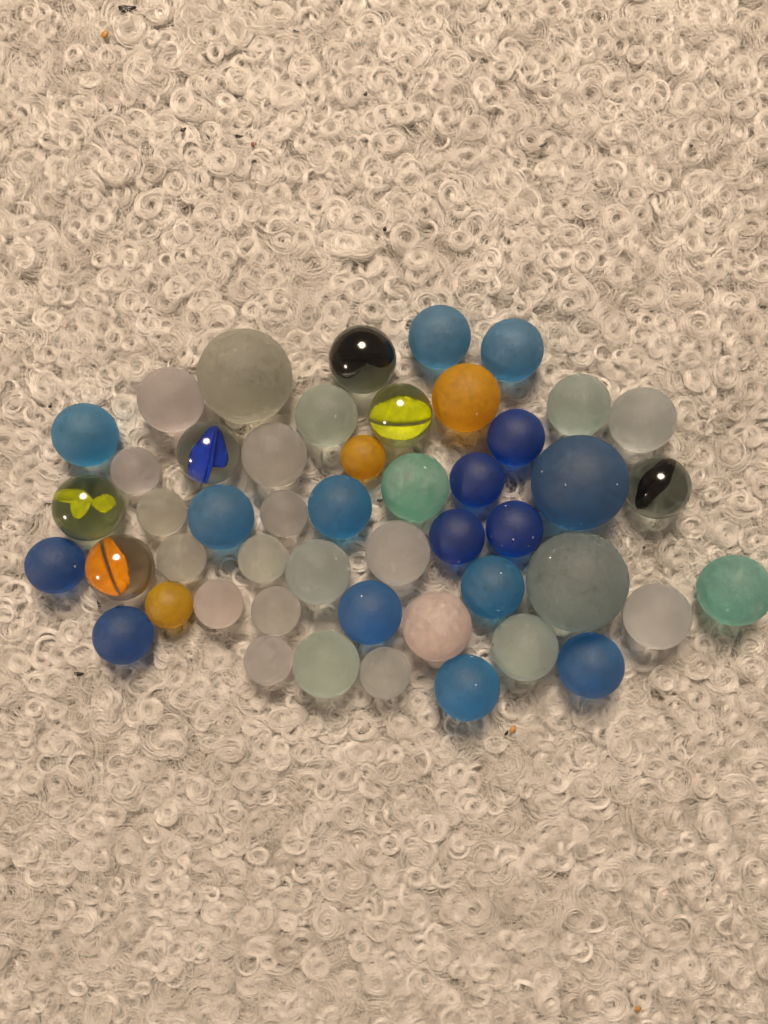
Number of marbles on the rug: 49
